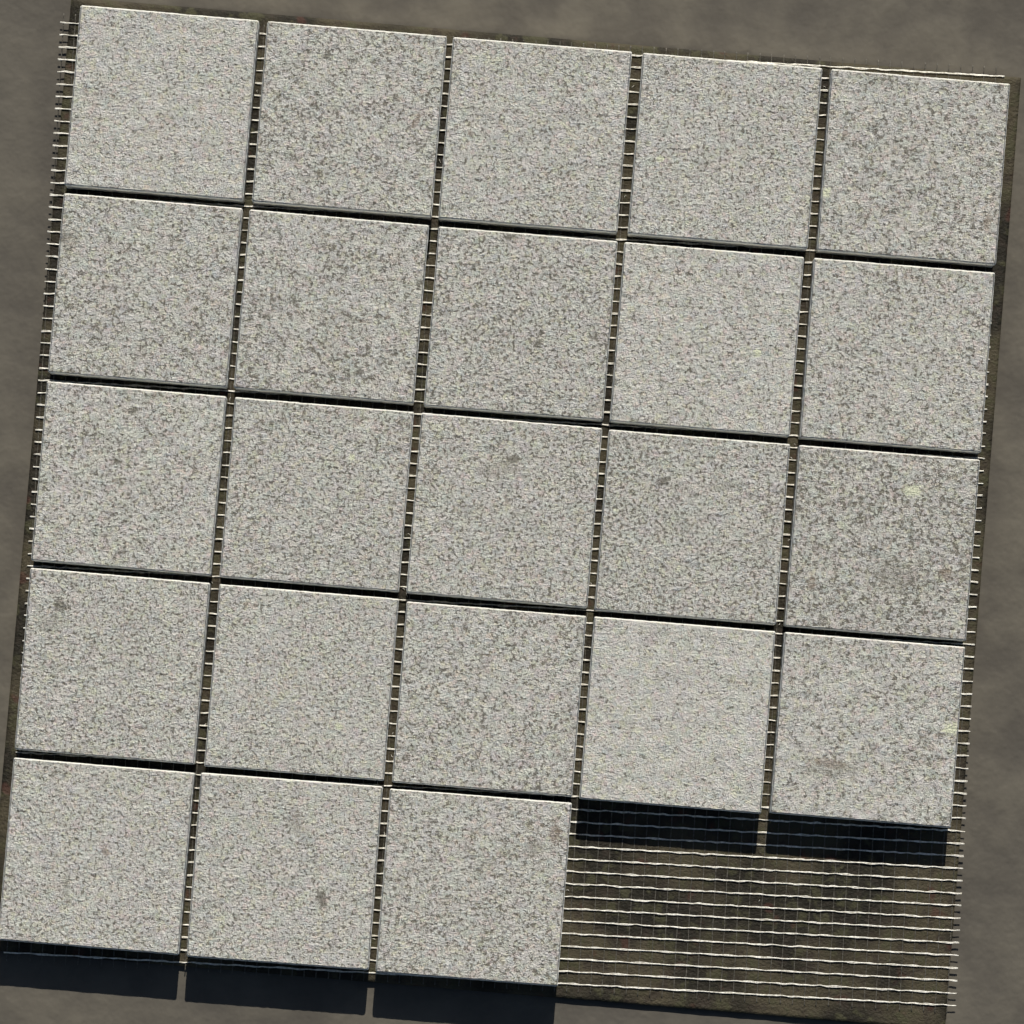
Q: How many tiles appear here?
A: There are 23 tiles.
